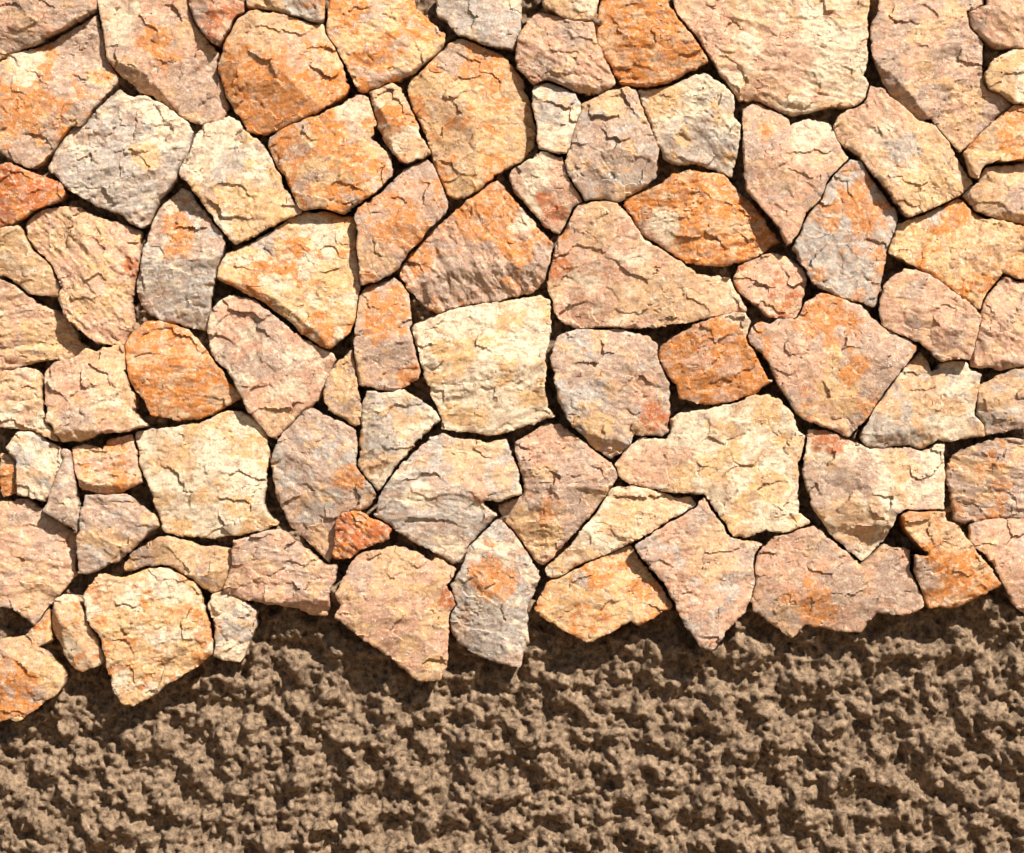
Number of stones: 84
